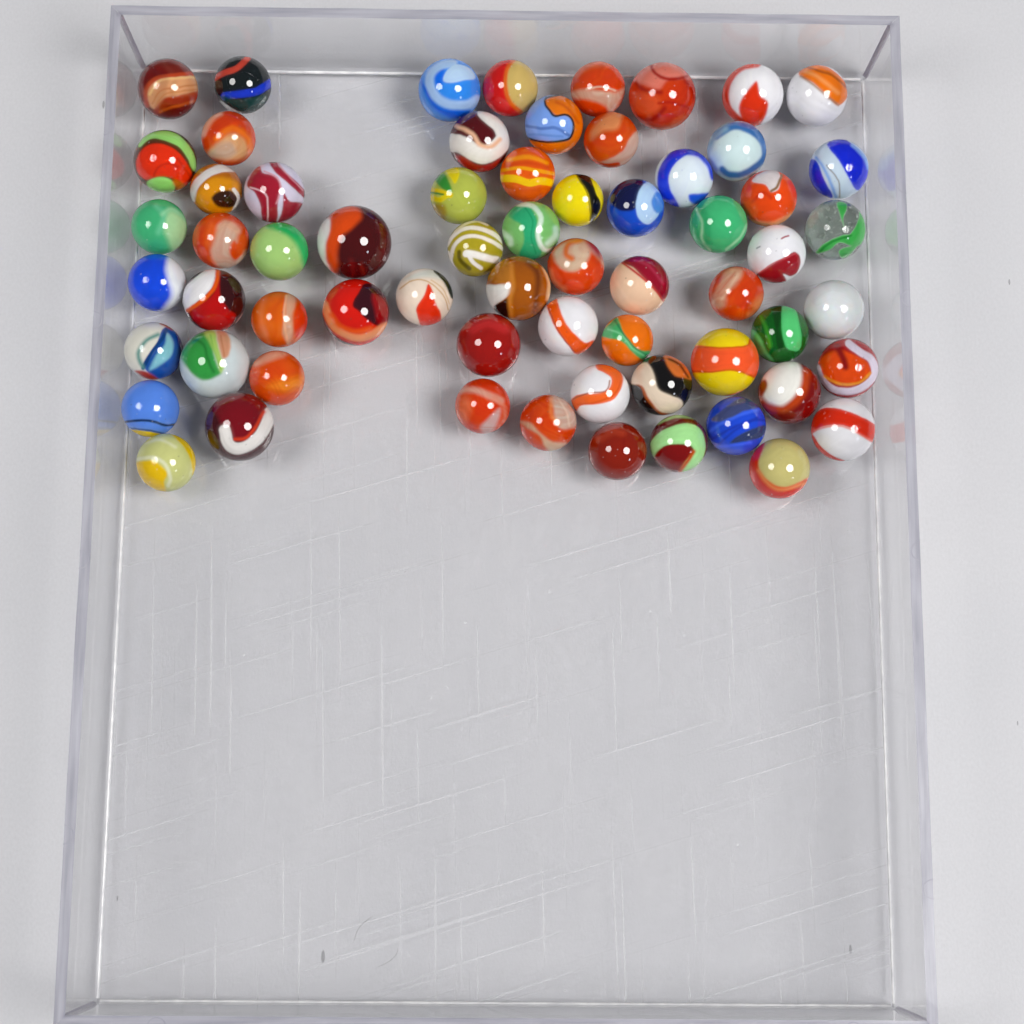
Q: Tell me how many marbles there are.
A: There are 64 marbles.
